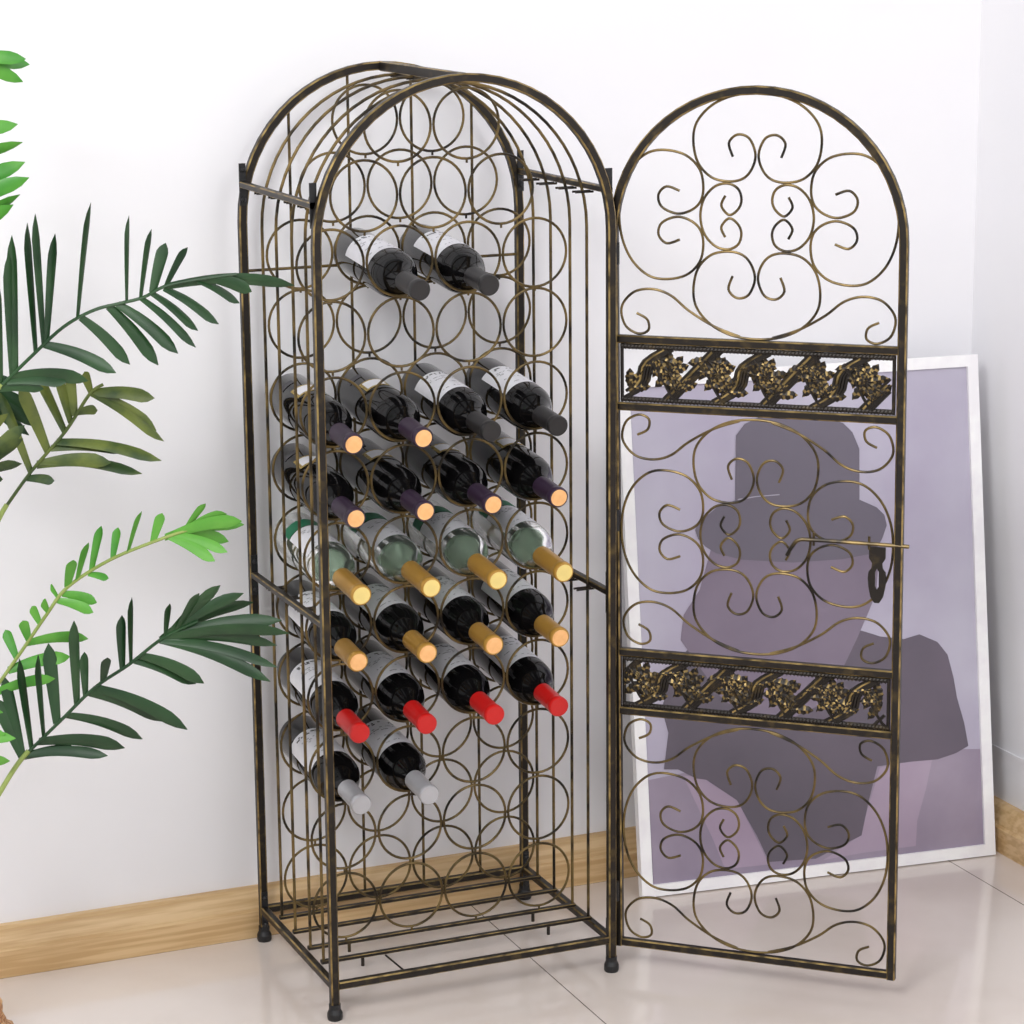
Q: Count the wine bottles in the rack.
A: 24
